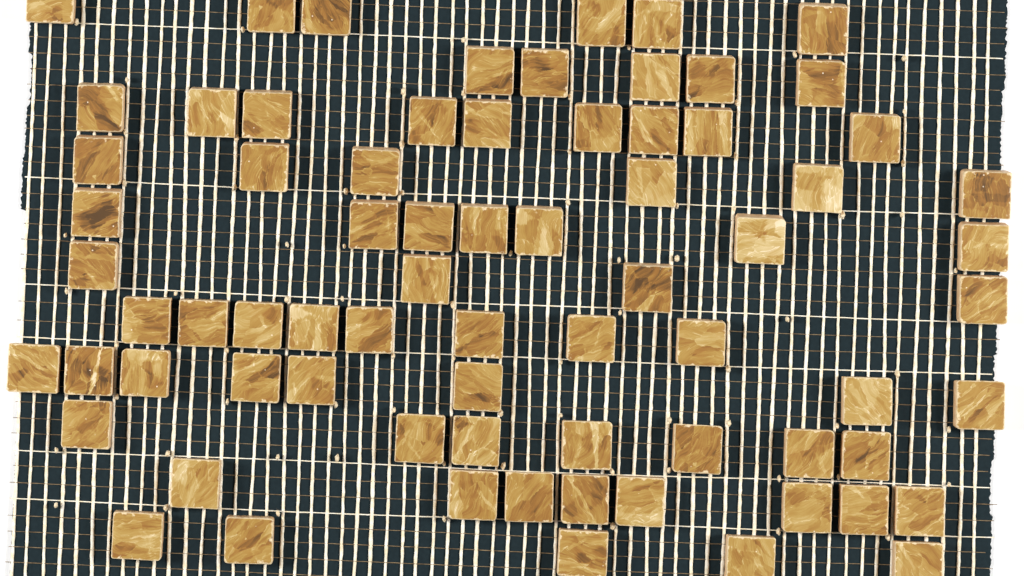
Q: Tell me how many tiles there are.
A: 73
